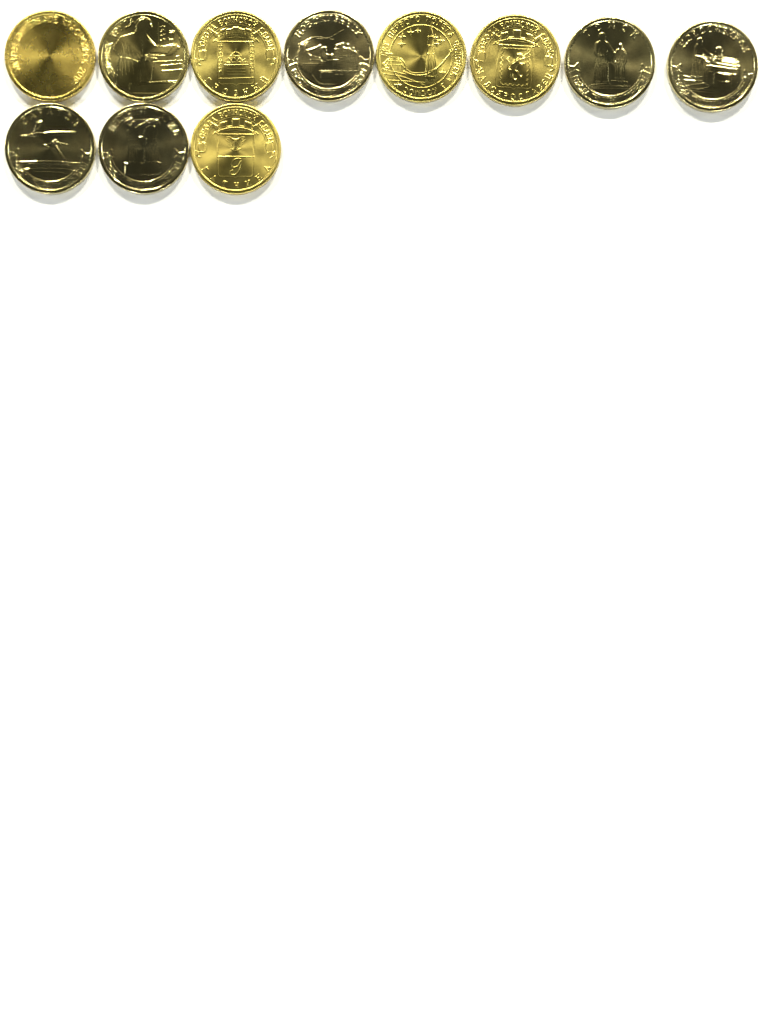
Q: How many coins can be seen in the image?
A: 11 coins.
